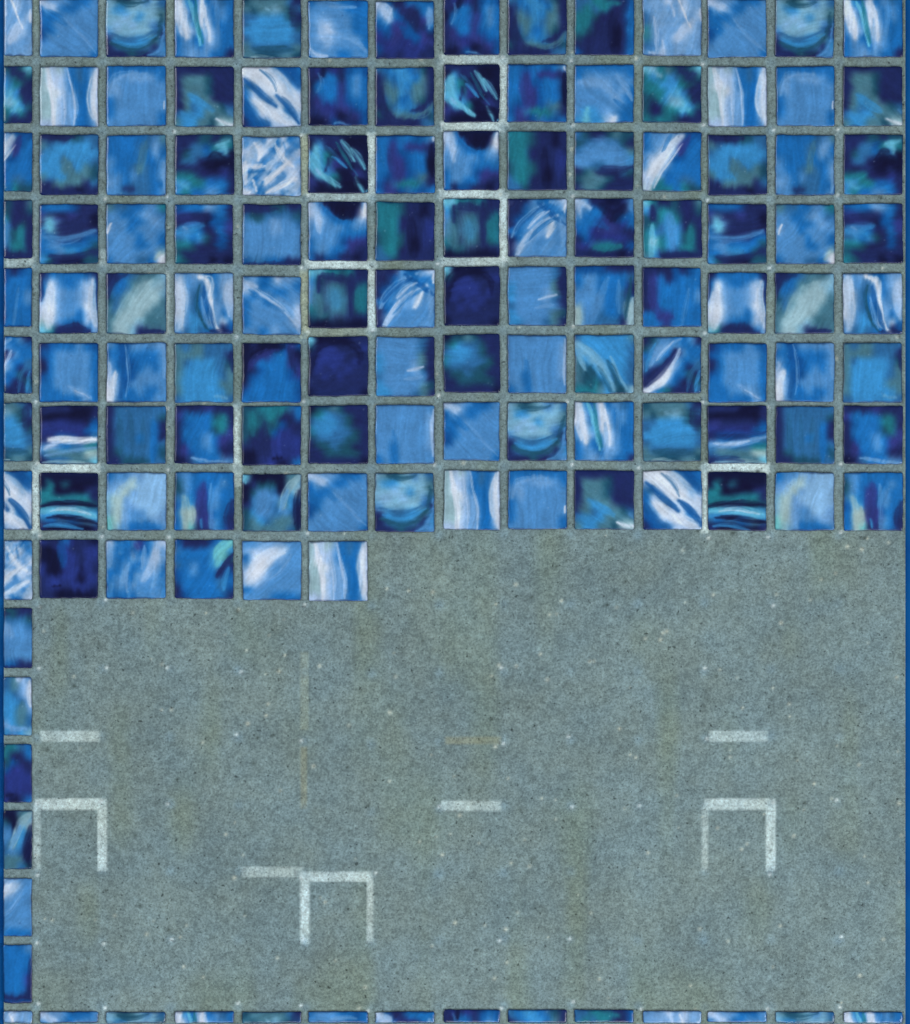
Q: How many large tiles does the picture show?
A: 109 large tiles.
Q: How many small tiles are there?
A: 29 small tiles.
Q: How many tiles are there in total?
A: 138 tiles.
